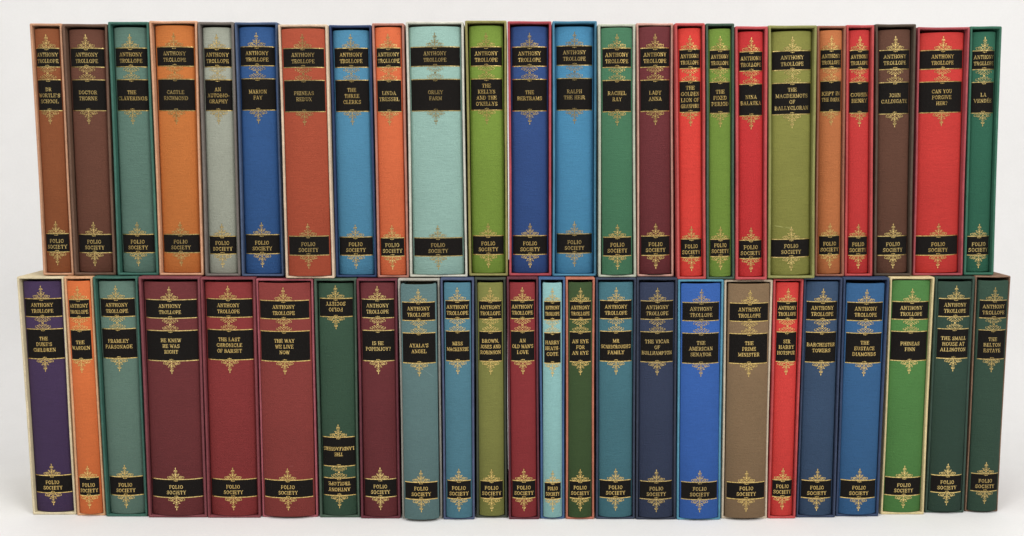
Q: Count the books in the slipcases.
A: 48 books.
